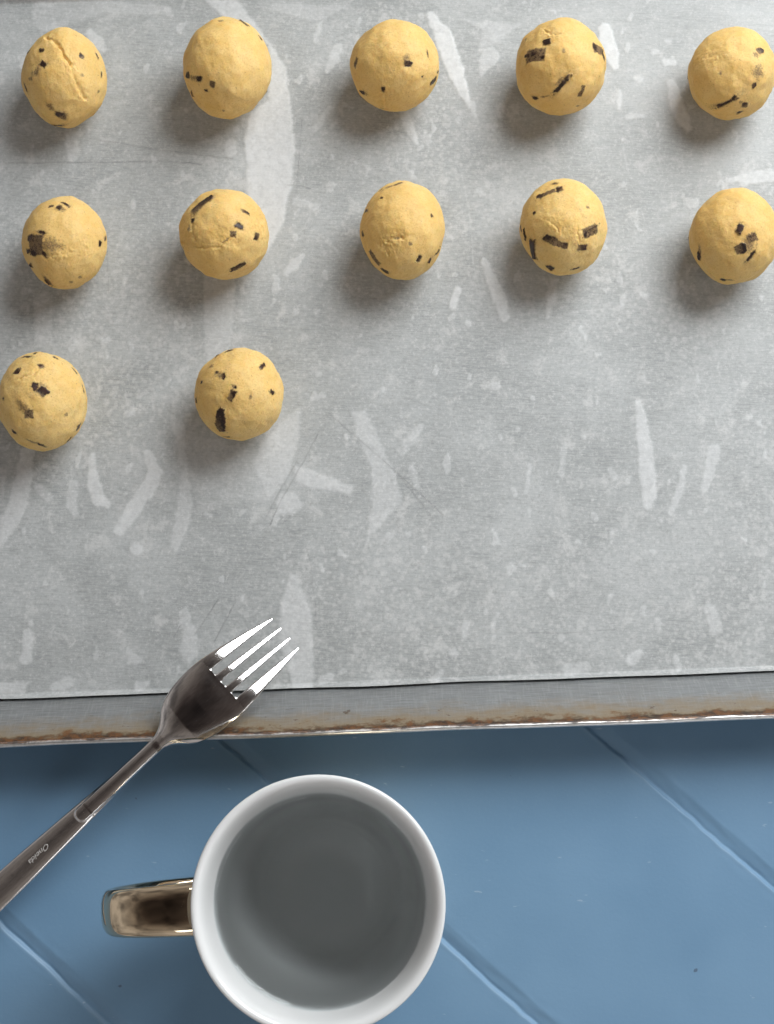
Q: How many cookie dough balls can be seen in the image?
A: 12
